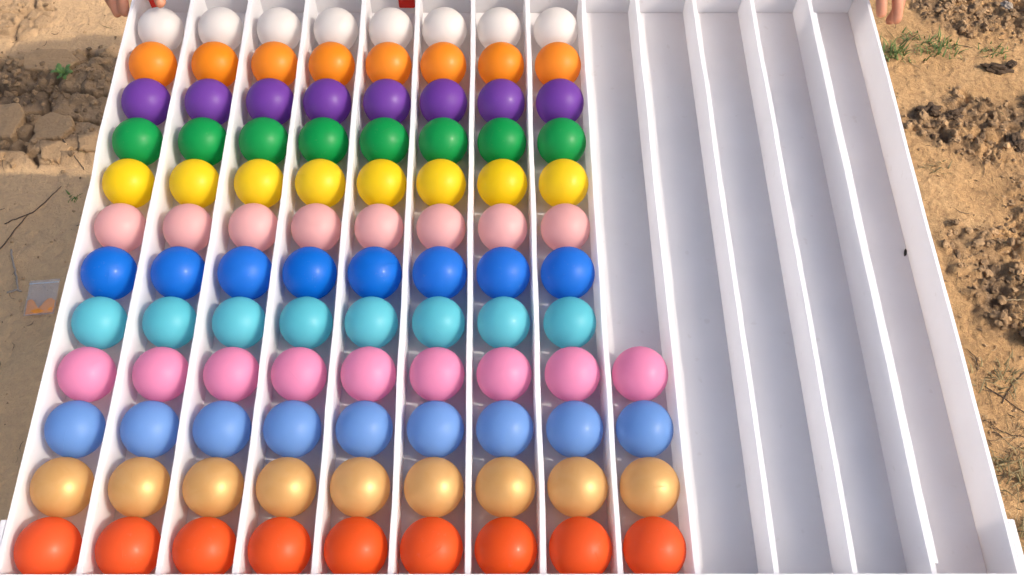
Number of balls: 100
